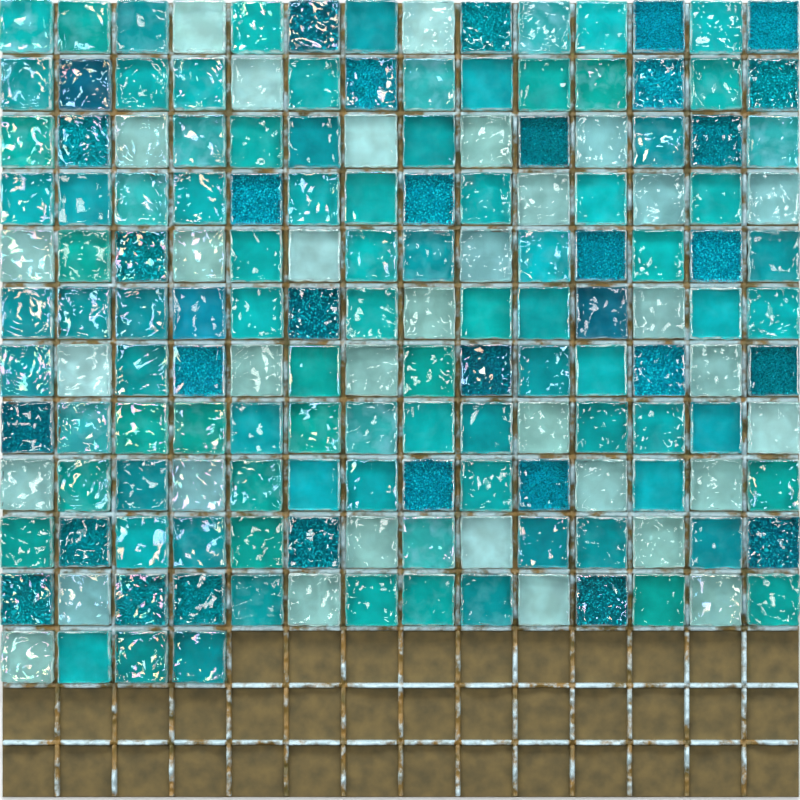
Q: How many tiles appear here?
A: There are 158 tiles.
